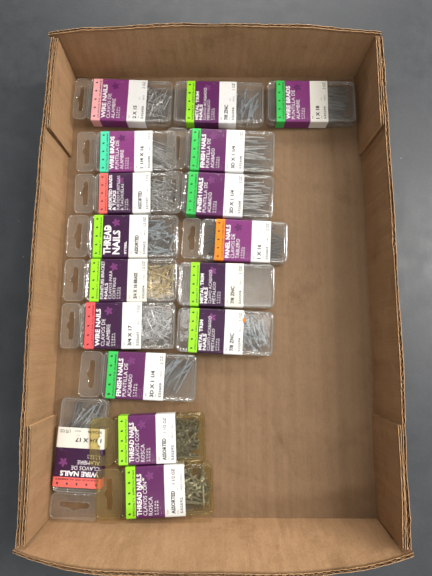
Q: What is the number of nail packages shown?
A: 17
